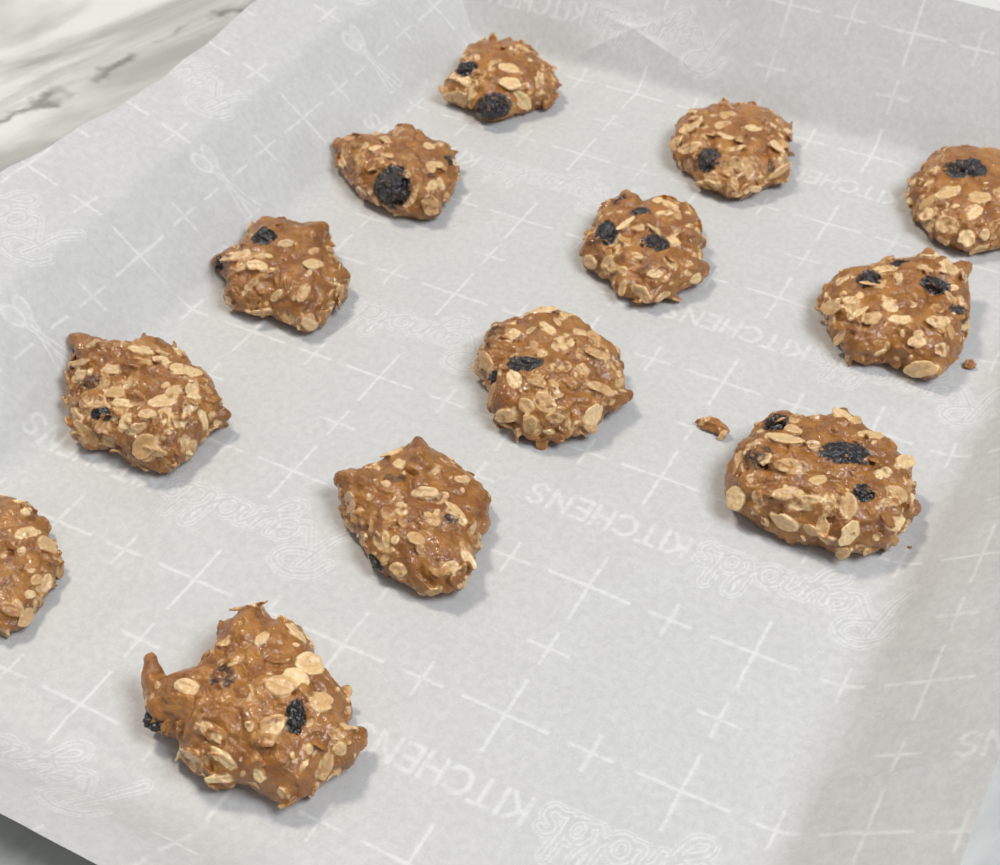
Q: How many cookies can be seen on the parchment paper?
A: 13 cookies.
